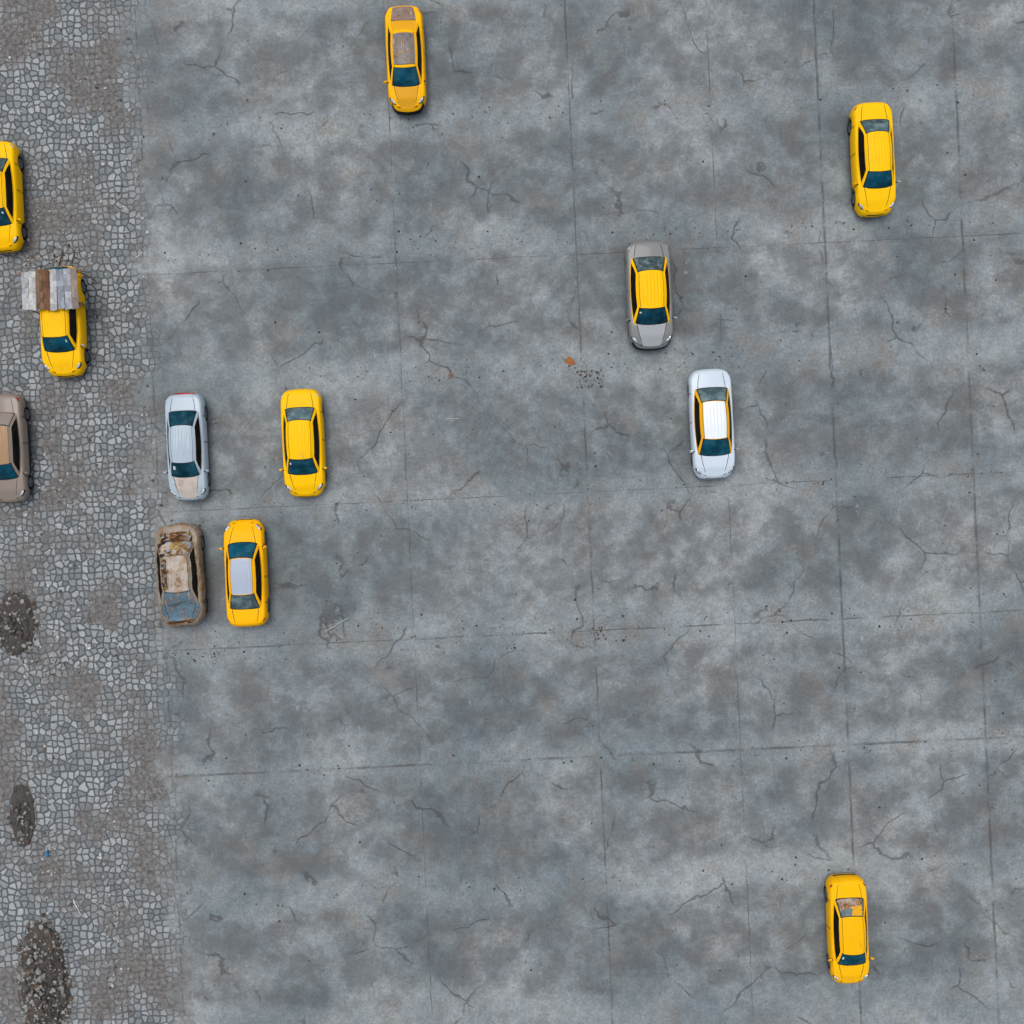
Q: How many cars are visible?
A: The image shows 12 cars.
